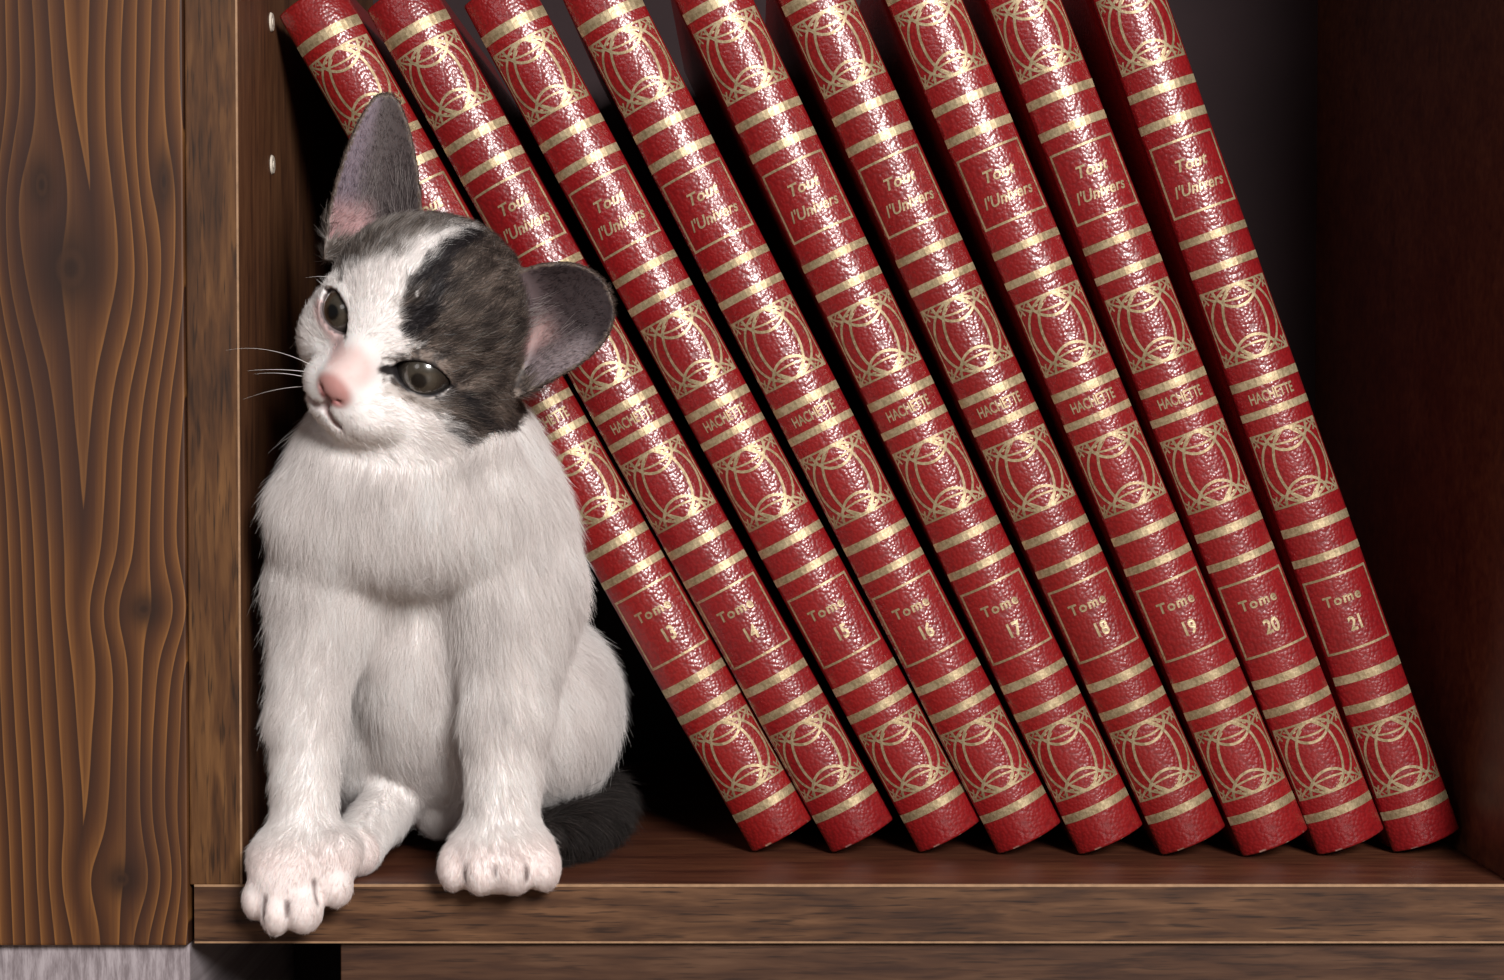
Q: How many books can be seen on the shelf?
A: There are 9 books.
